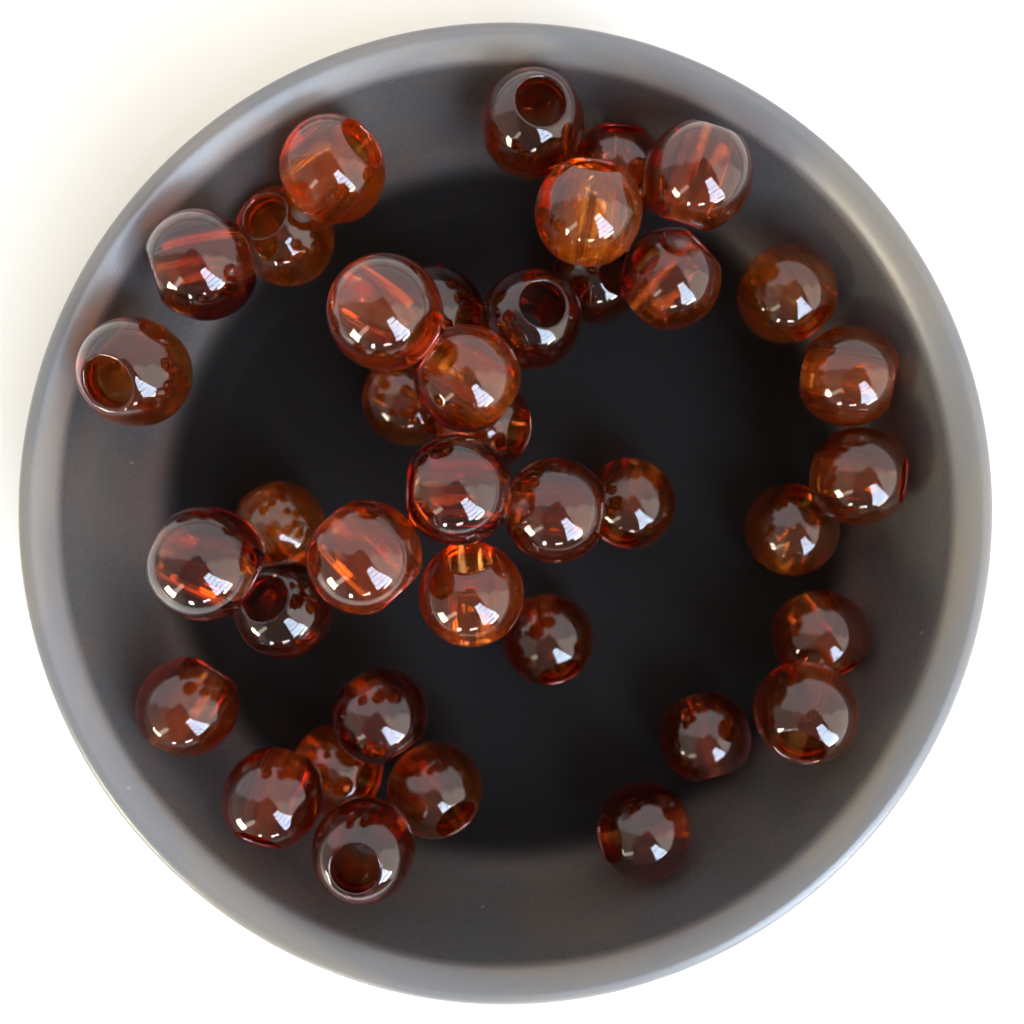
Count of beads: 39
